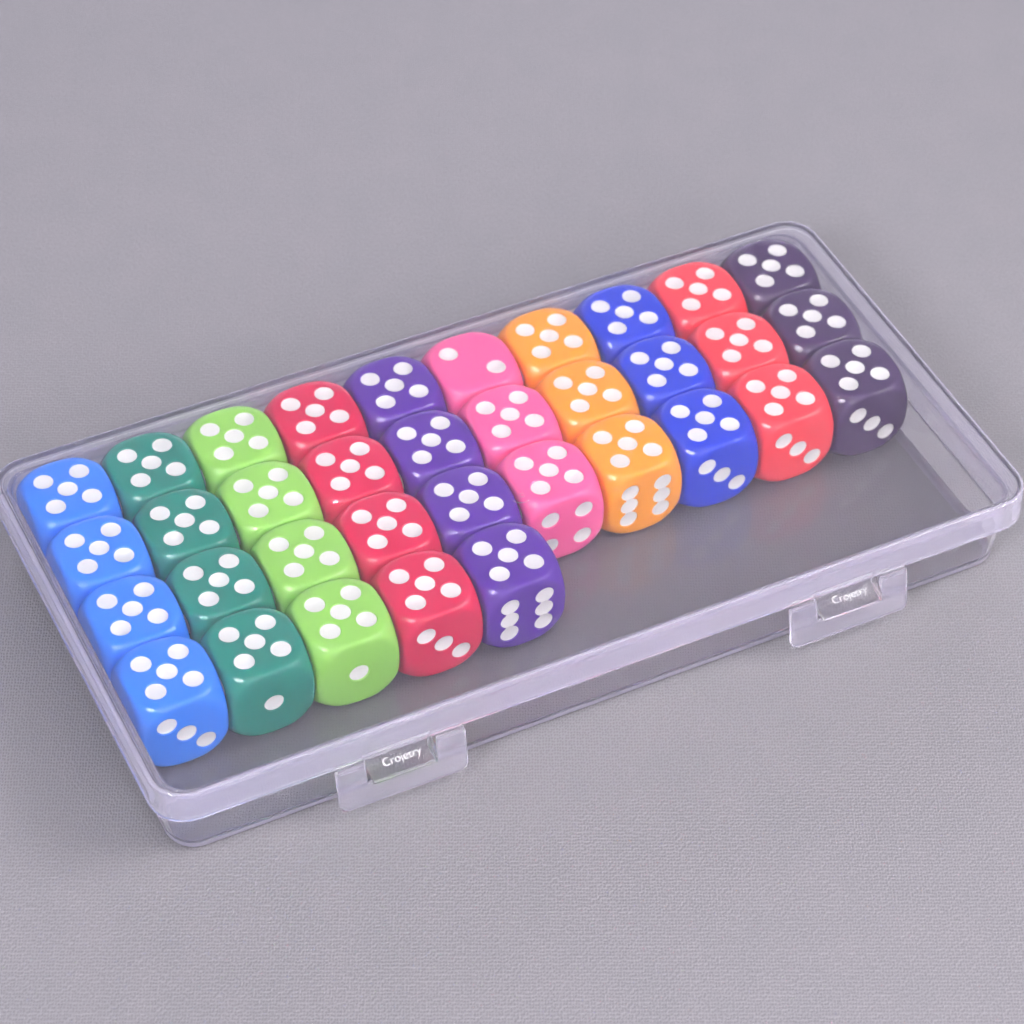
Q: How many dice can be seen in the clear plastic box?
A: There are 35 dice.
